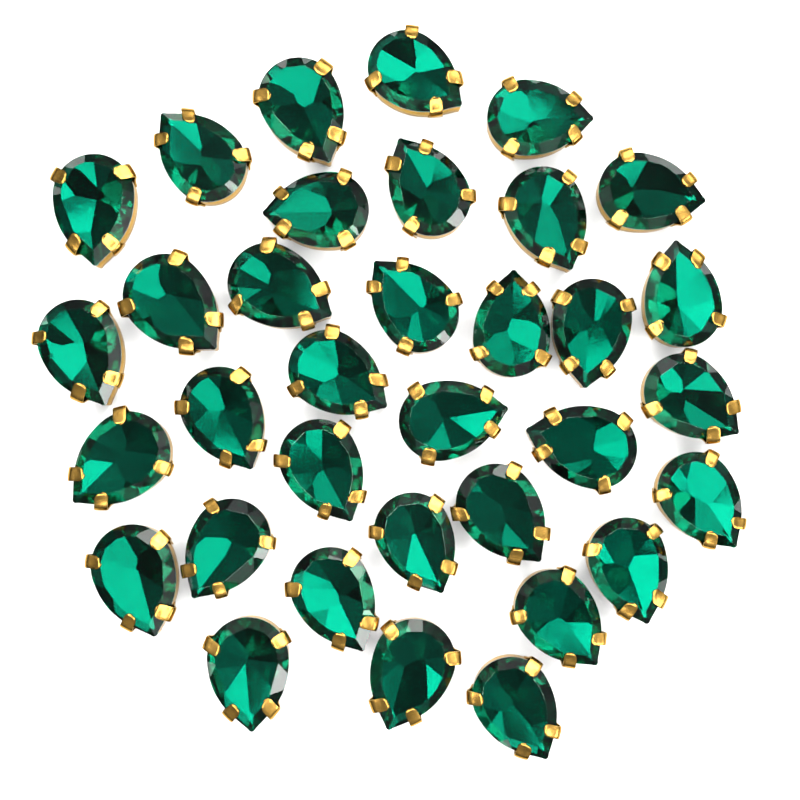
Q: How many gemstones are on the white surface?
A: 34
